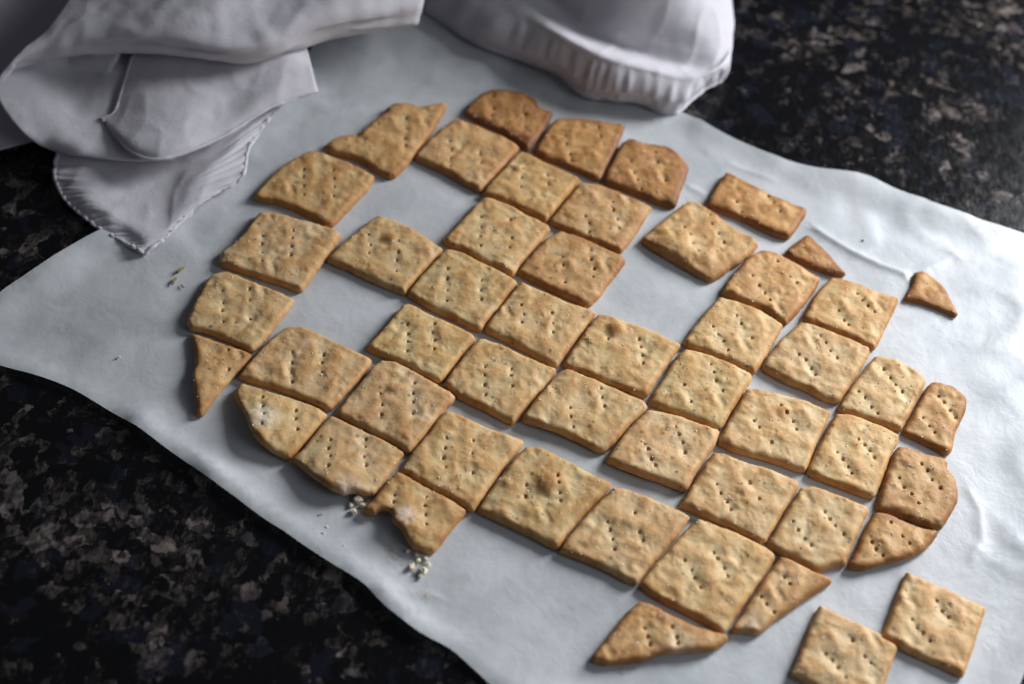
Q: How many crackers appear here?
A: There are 51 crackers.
